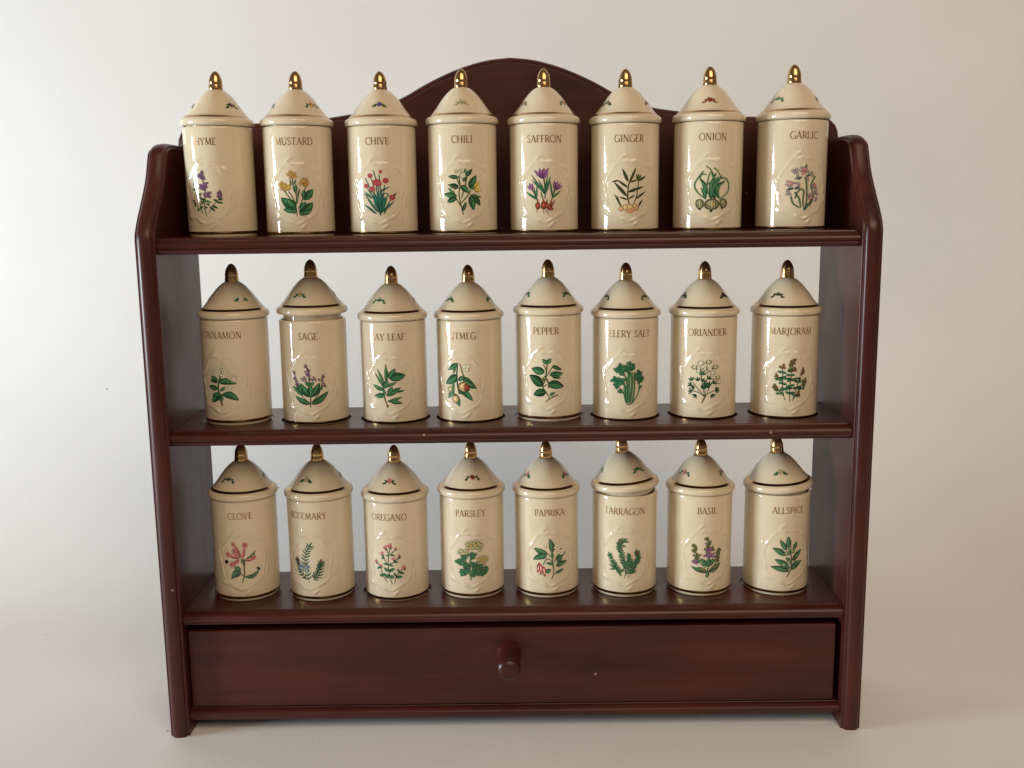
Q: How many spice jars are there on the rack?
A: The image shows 24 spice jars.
